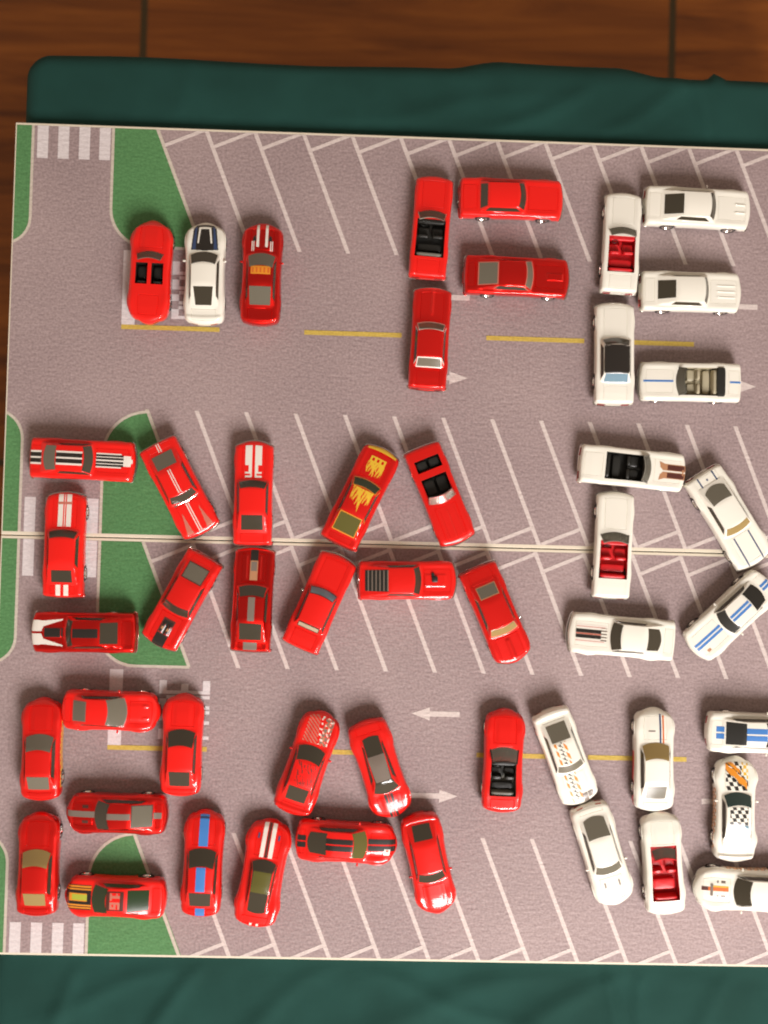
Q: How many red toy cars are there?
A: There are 31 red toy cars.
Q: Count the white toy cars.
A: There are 18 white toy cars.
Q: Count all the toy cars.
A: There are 49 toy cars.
